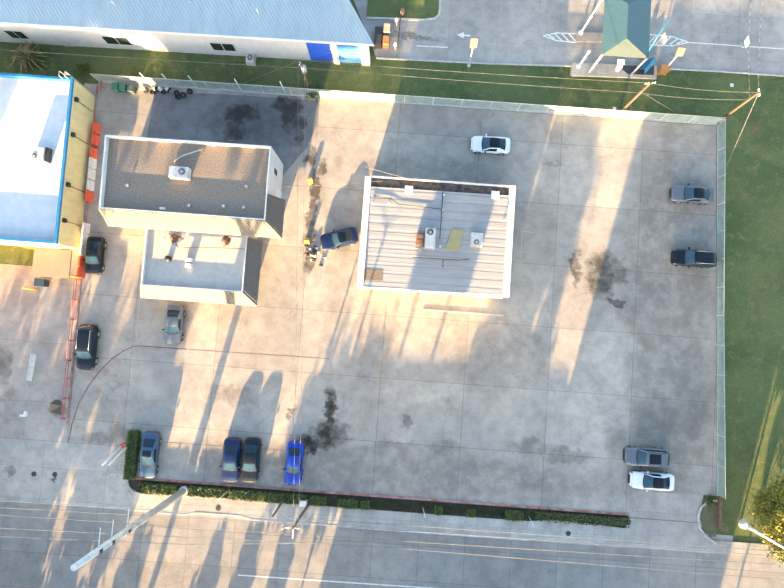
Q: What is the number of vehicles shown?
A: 13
